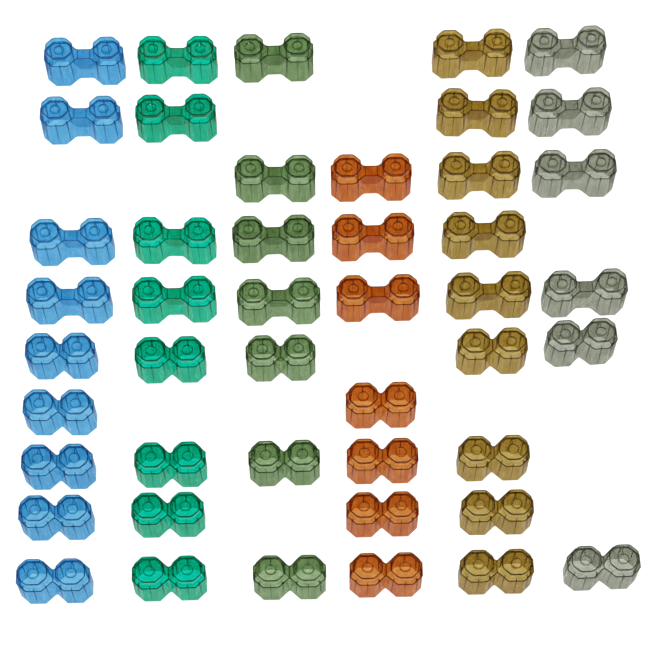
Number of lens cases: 46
